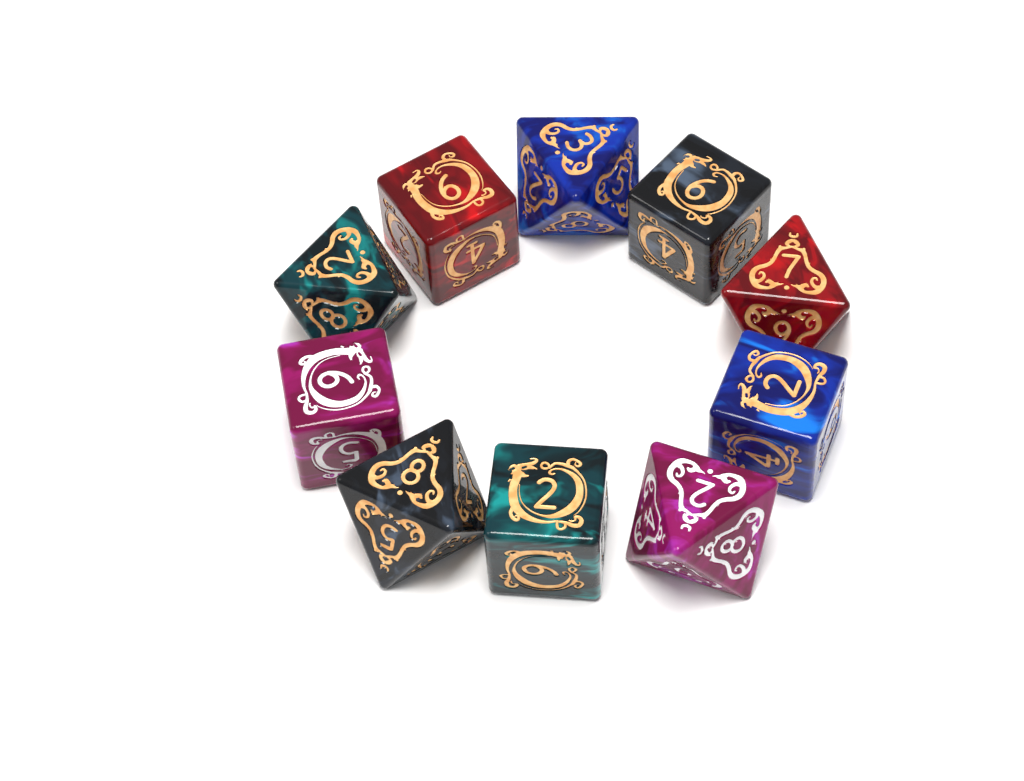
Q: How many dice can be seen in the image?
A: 10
